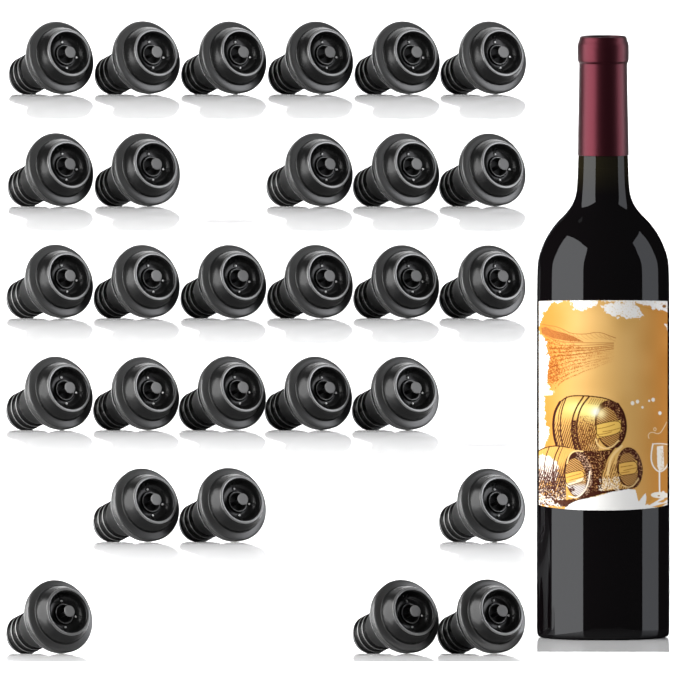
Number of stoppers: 28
